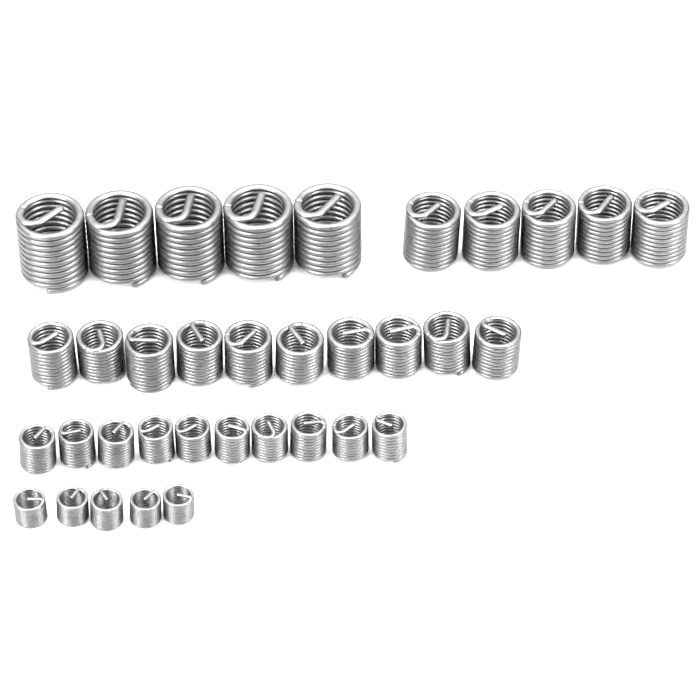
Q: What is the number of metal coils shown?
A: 35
